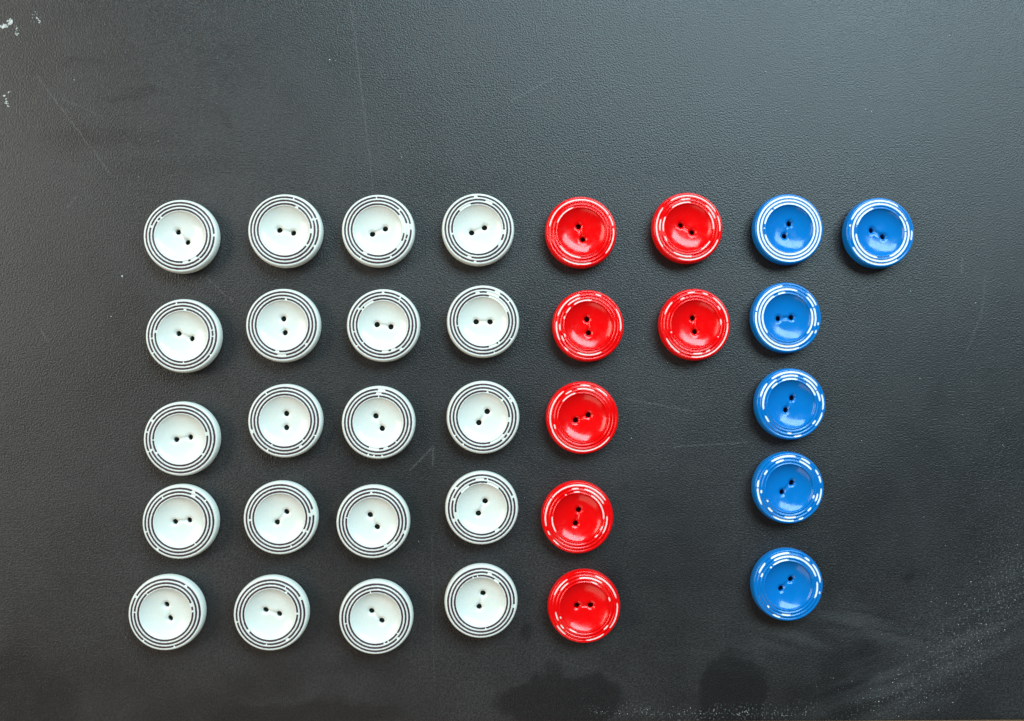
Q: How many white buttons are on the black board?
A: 20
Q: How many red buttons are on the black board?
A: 7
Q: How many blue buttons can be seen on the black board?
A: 6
